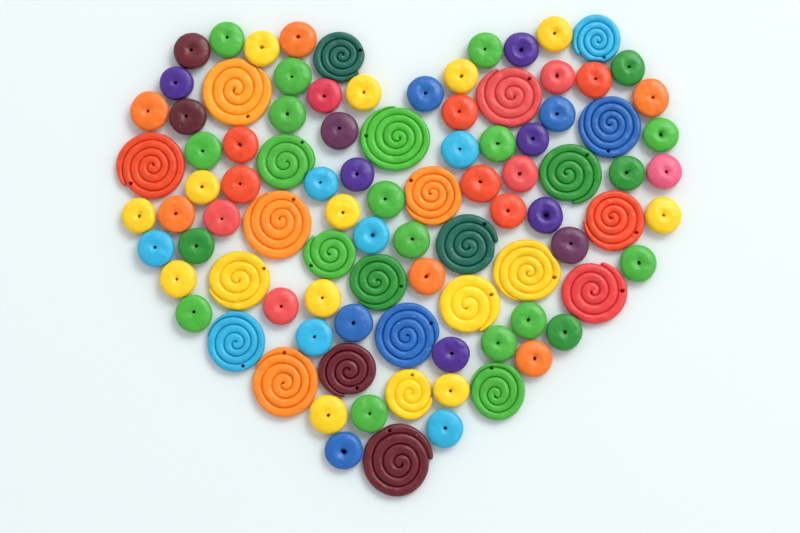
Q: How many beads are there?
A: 68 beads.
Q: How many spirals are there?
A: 26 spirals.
